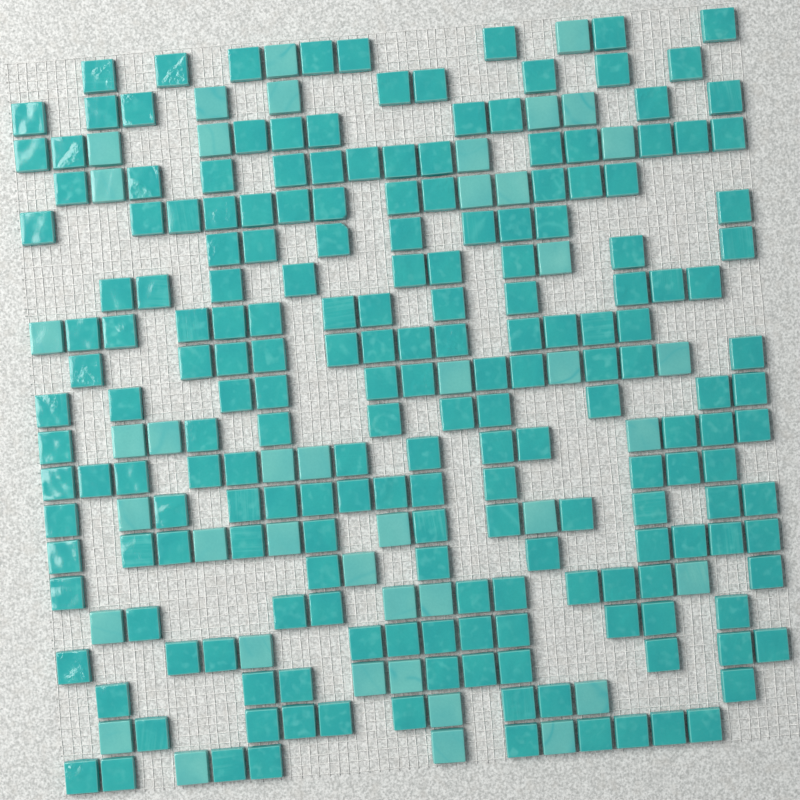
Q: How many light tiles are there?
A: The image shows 42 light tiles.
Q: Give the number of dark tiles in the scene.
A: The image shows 200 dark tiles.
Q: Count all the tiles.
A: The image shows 242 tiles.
